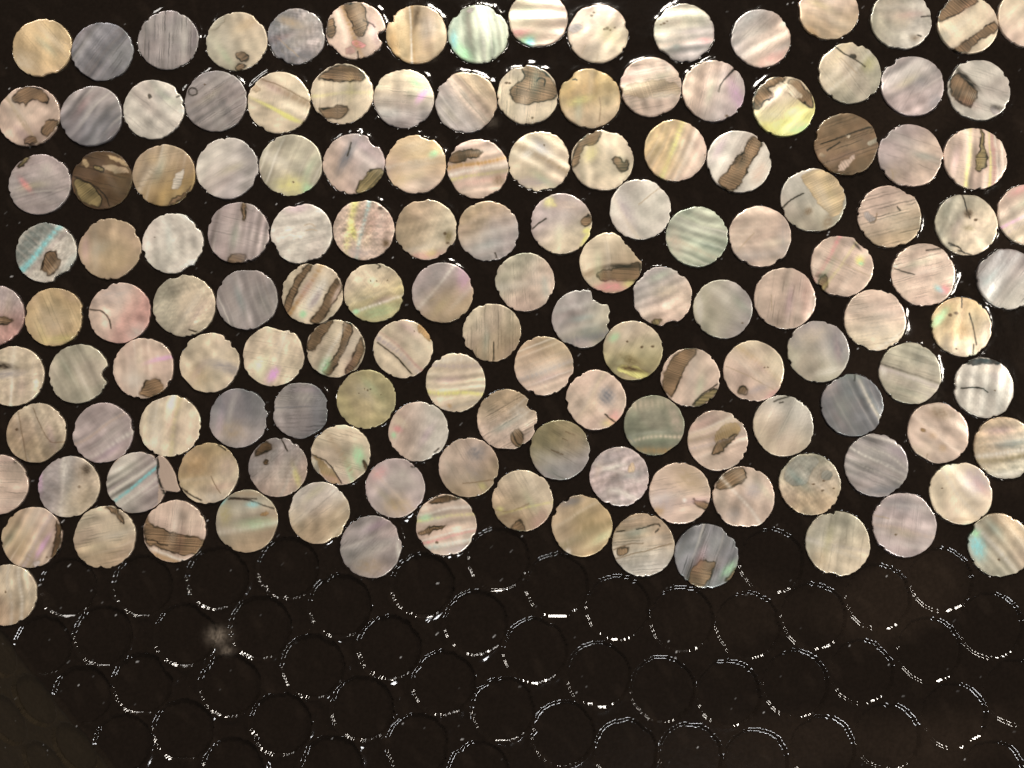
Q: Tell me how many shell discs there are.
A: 143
